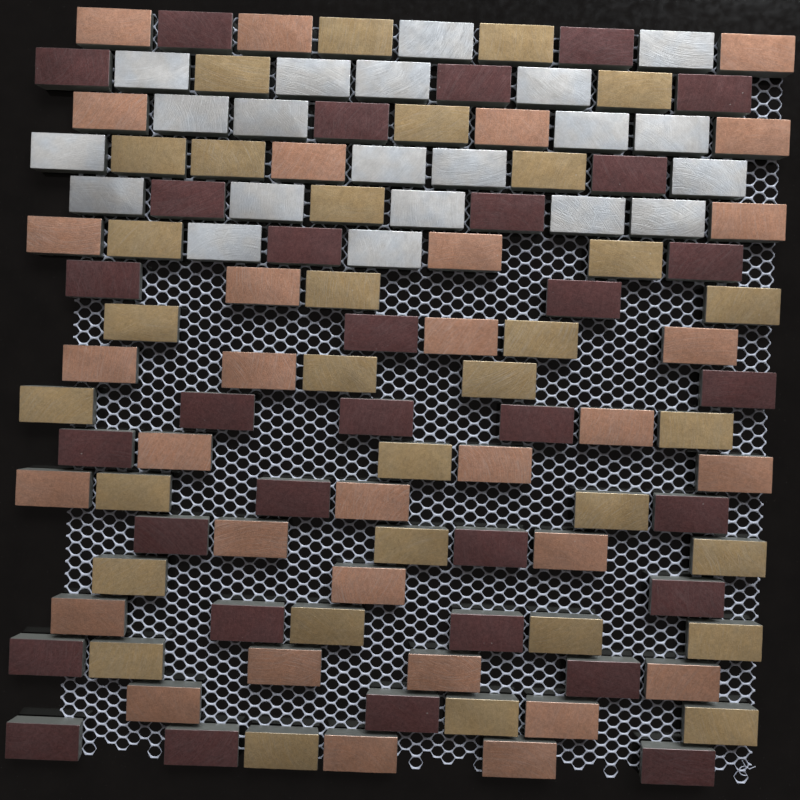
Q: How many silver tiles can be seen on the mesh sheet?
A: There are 21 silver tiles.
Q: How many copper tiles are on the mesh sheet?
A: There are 32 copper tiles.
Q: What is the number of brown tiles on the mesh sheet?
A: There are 32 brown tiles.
